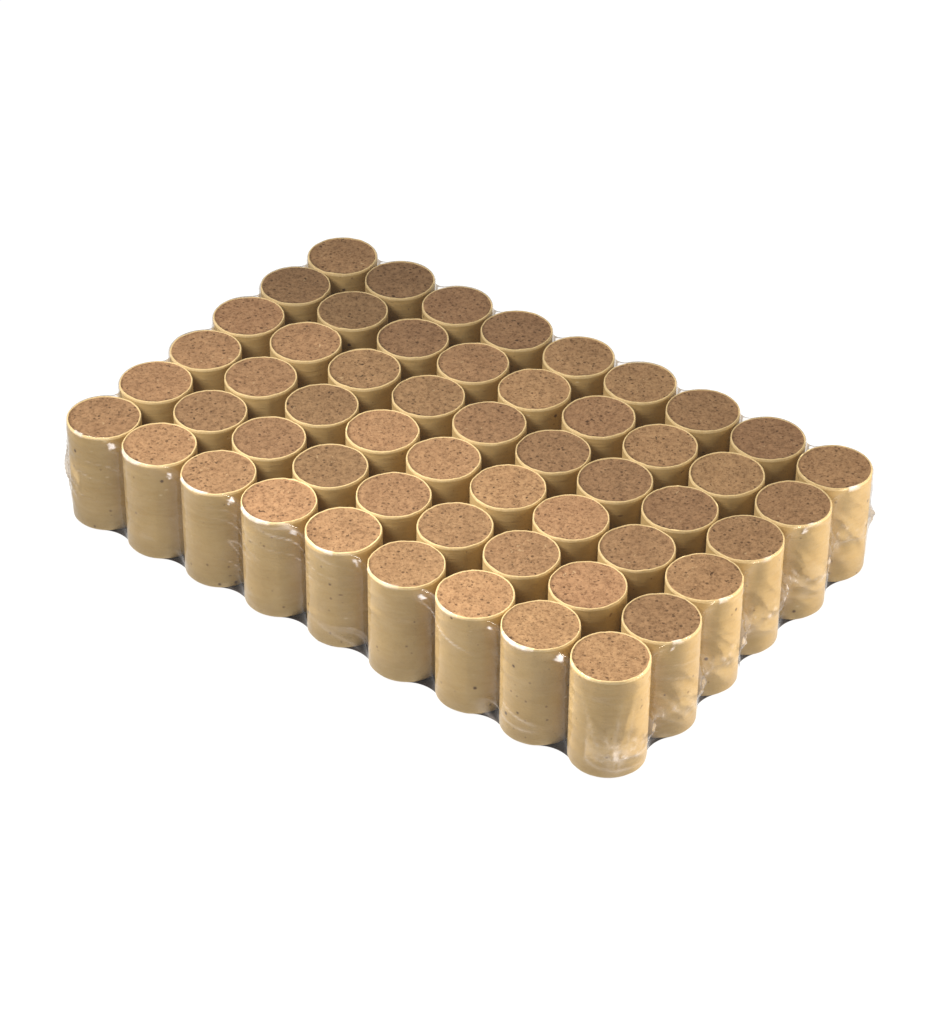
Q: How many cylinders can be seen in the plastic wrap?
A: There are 54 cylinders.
